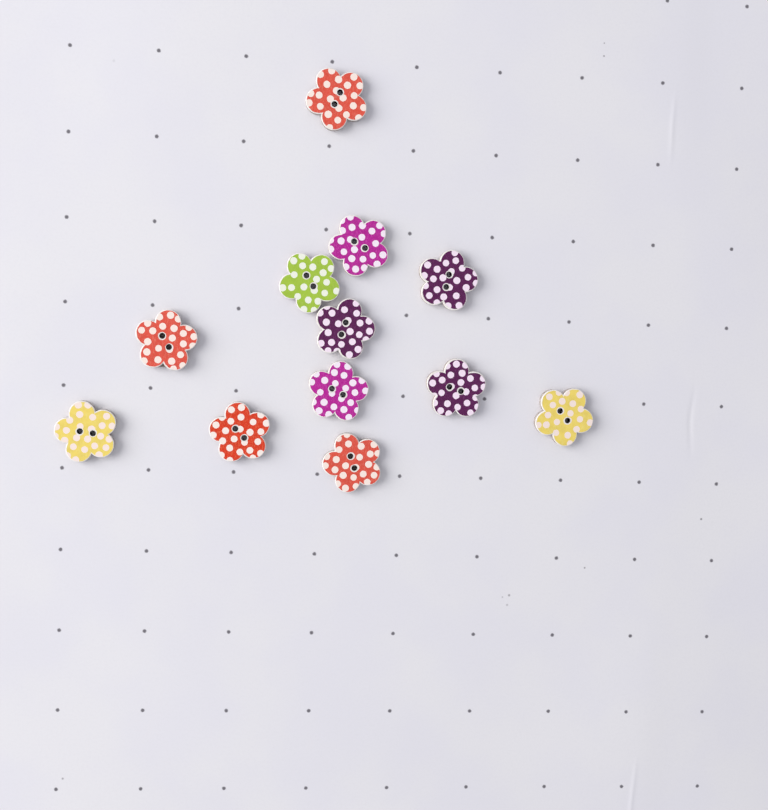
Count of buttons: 12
